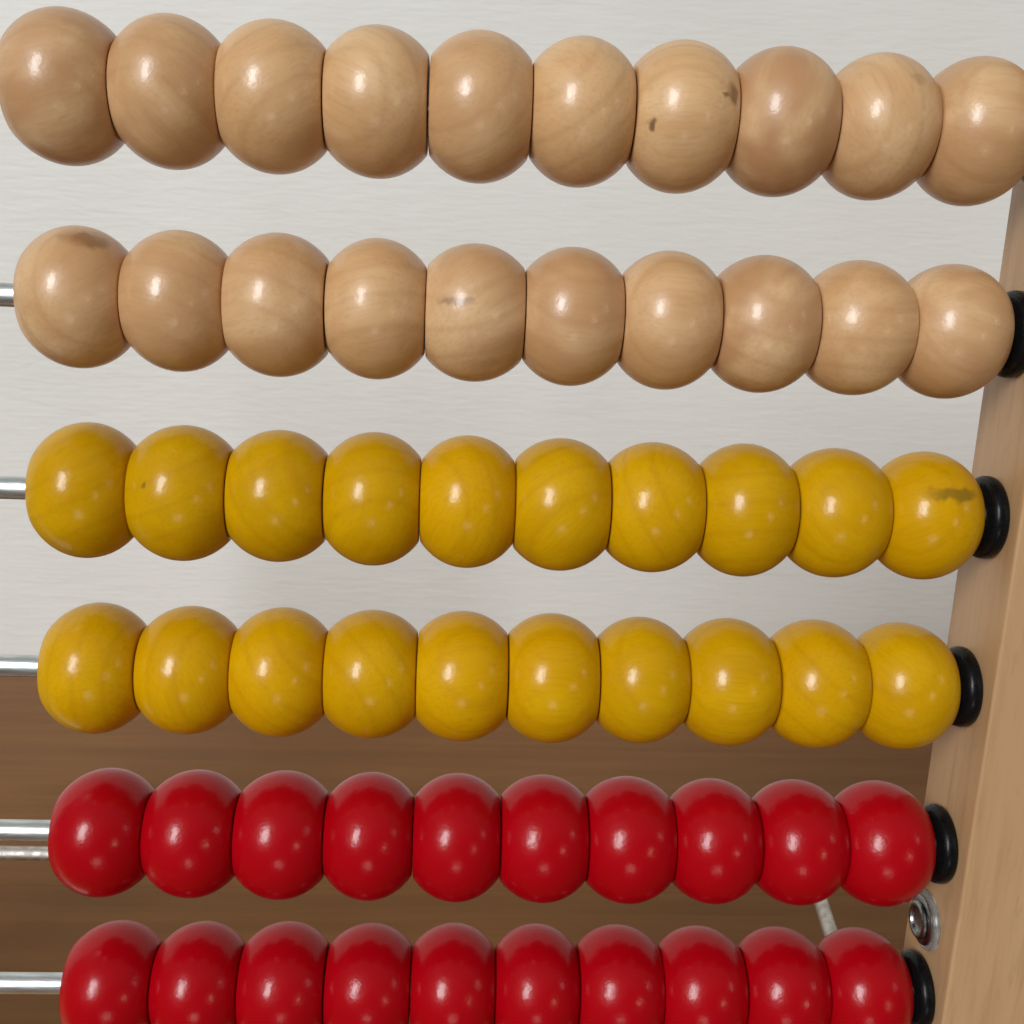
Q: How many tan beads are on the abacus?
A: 20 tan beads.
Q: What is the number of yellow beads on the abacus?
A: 20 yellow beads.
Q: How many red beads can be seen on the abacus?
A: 20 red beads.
